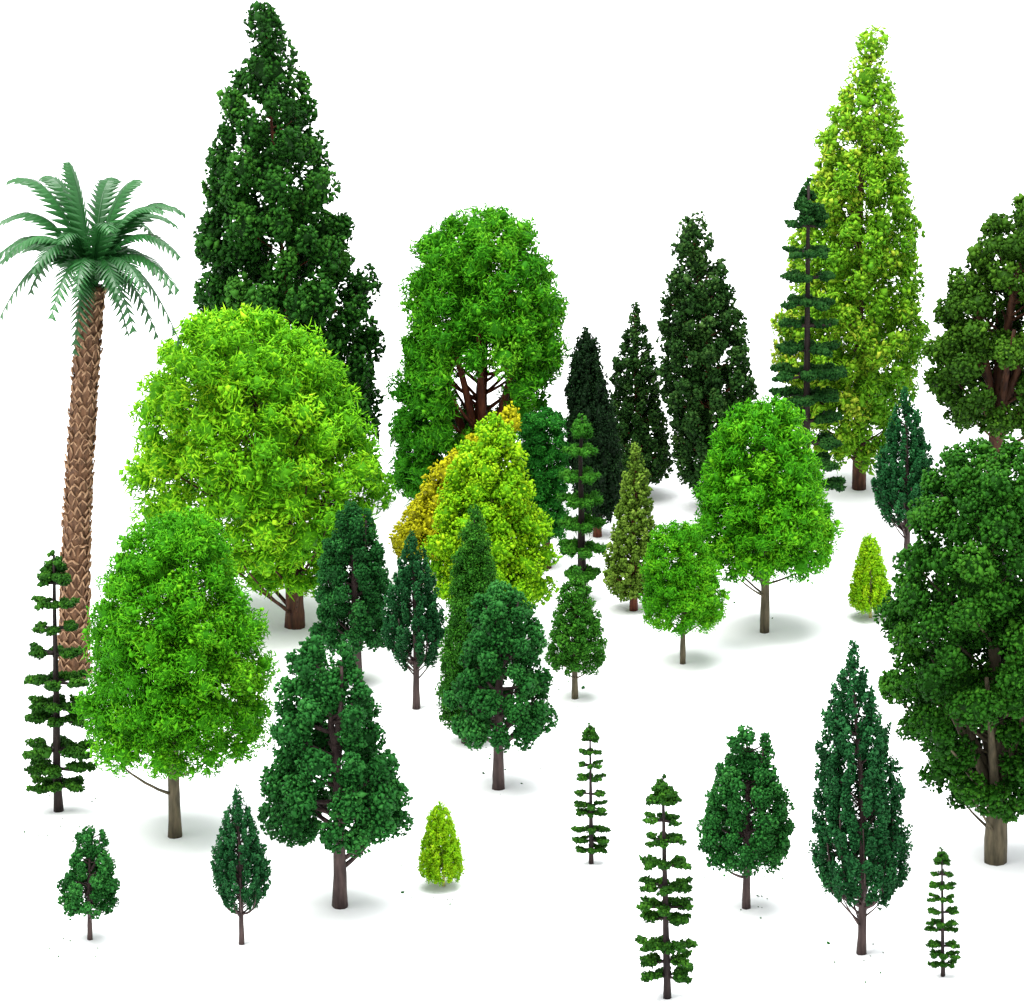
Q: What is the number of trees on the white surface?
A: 36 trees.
